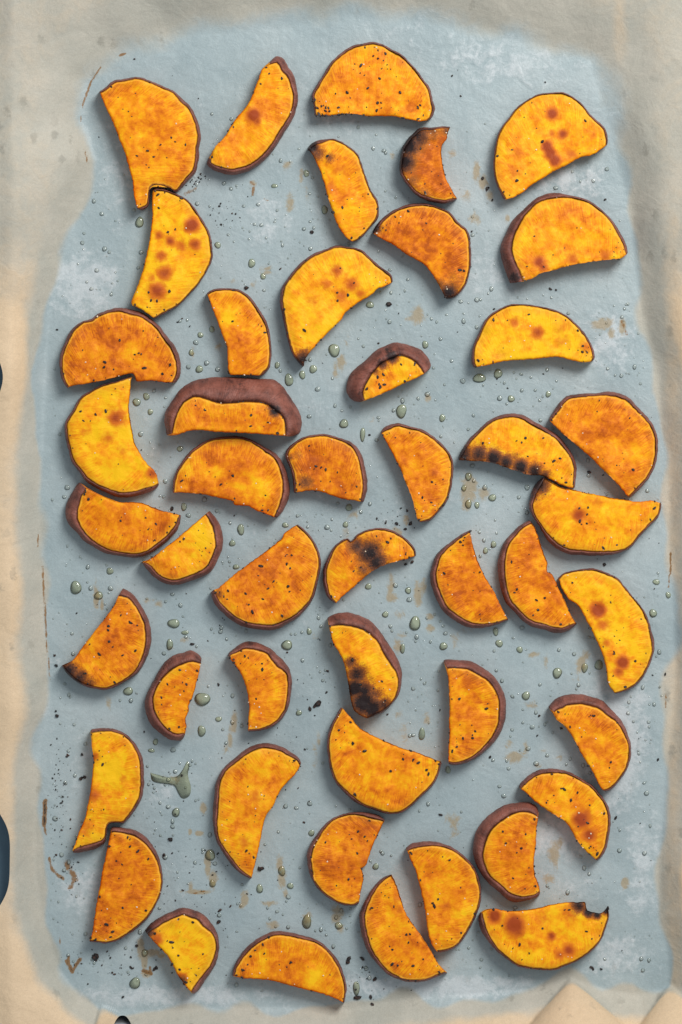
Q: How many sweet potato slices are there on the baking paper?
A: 47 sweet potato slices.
